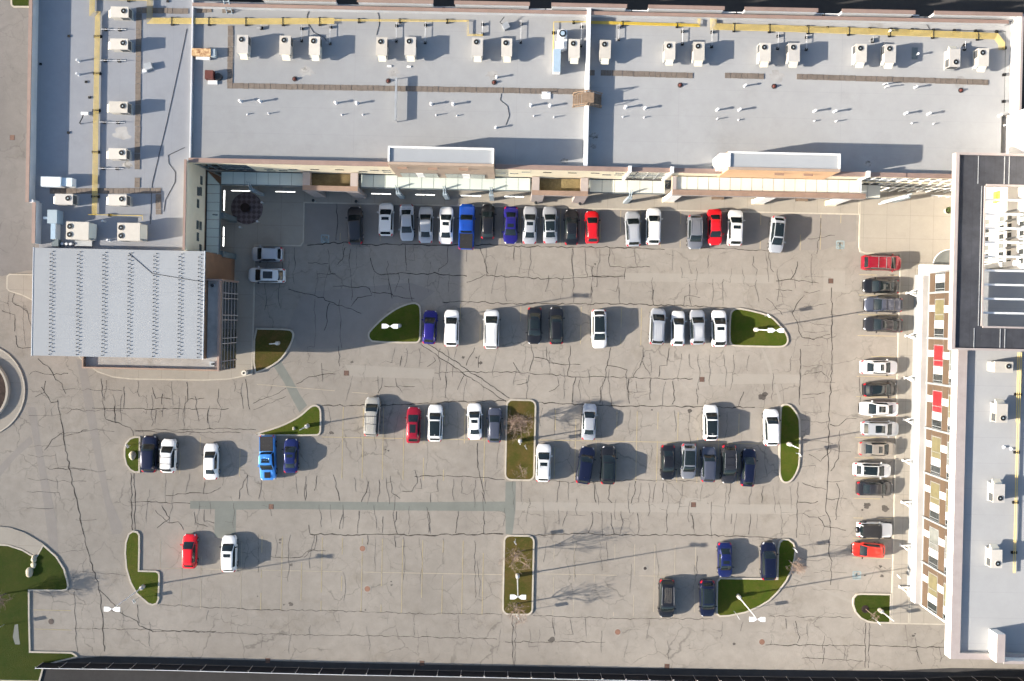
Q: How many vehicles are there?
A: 70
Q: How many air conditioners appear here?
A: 29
